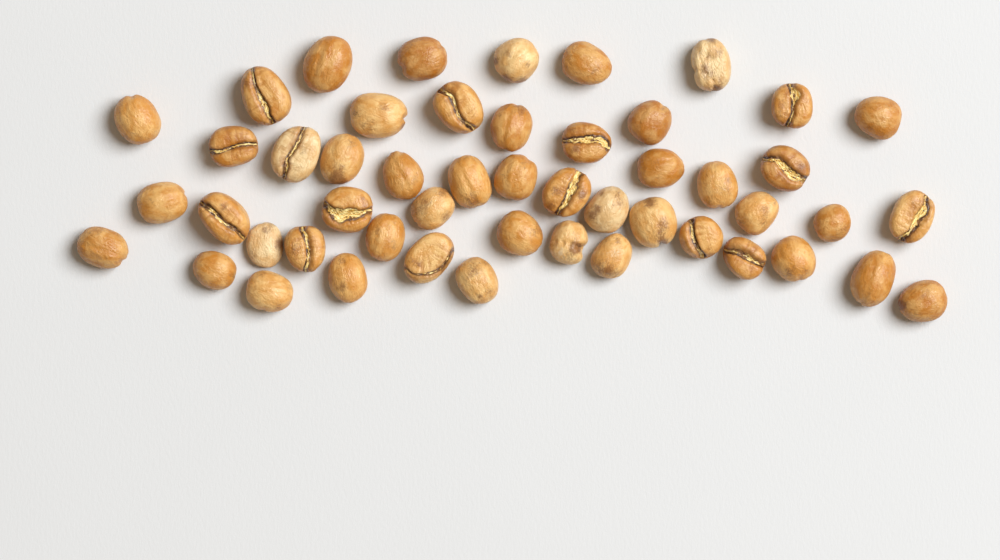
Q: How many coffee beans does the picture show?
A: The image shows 50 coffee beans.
